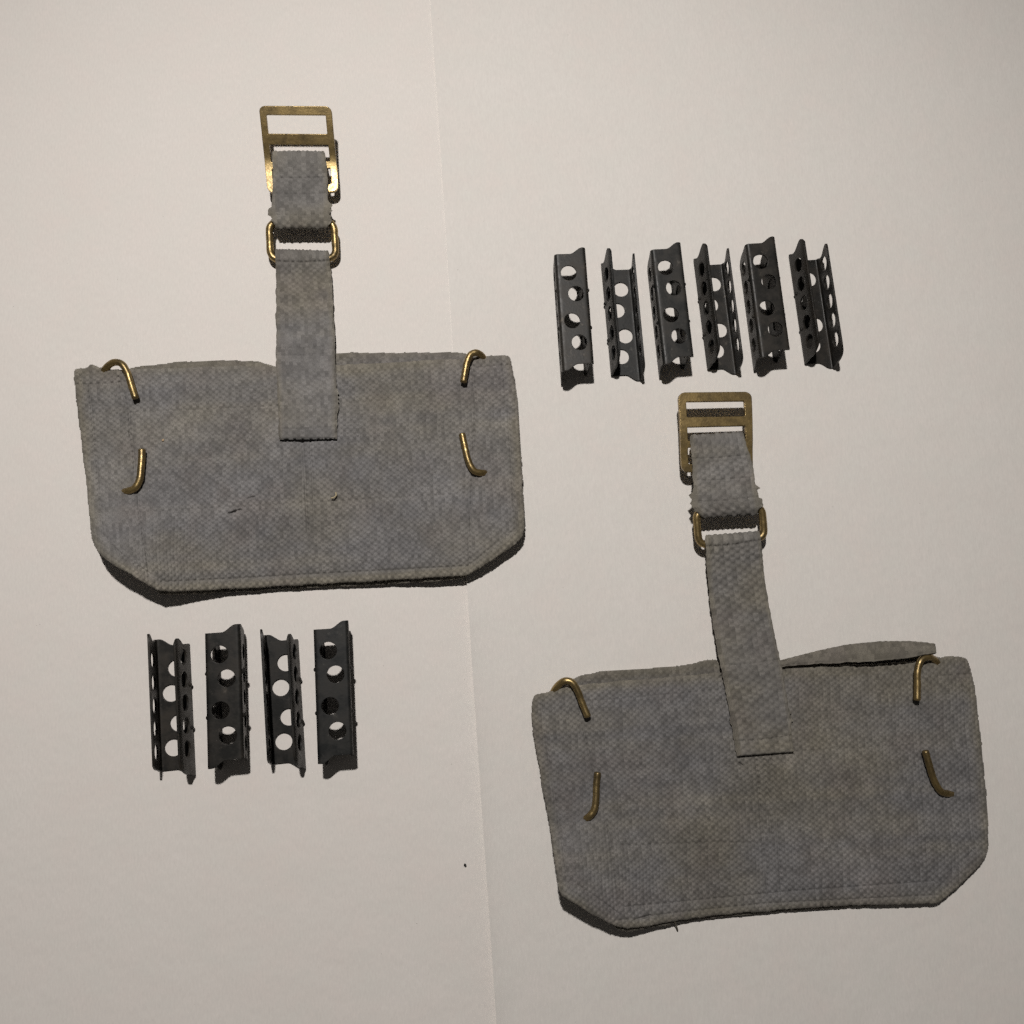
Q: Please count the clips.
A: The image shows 10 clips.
